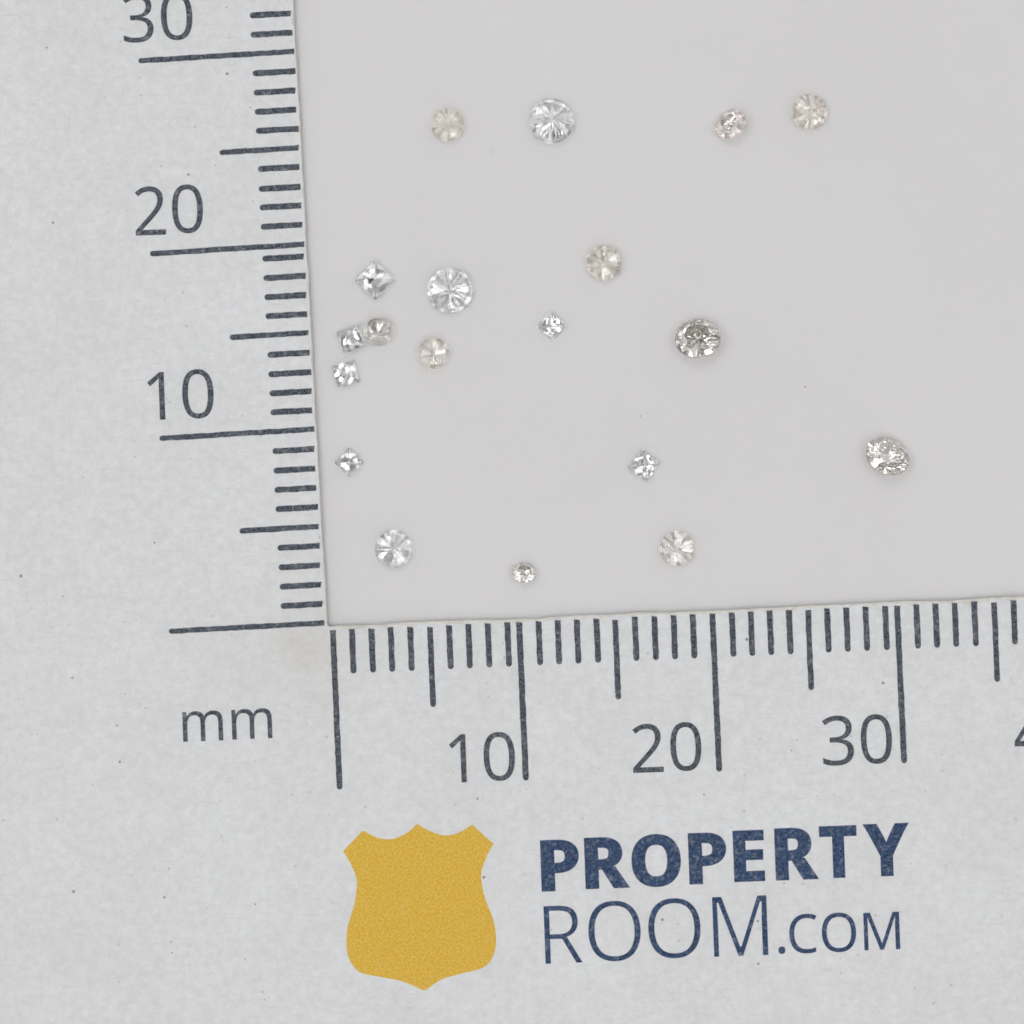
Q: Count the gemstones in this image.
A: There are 19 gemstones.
